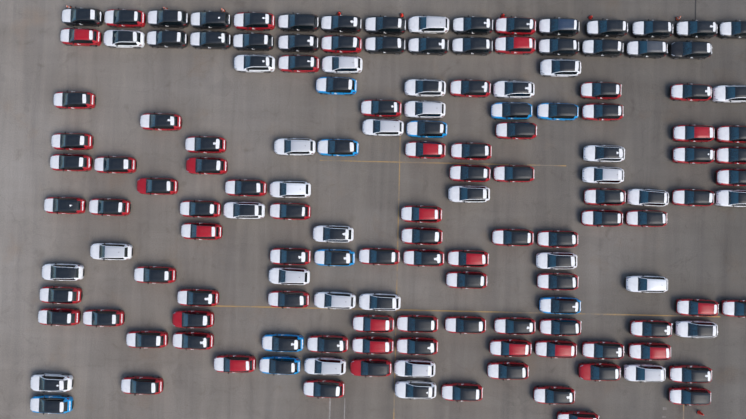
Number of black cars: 23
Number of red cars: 85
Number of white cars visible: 32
